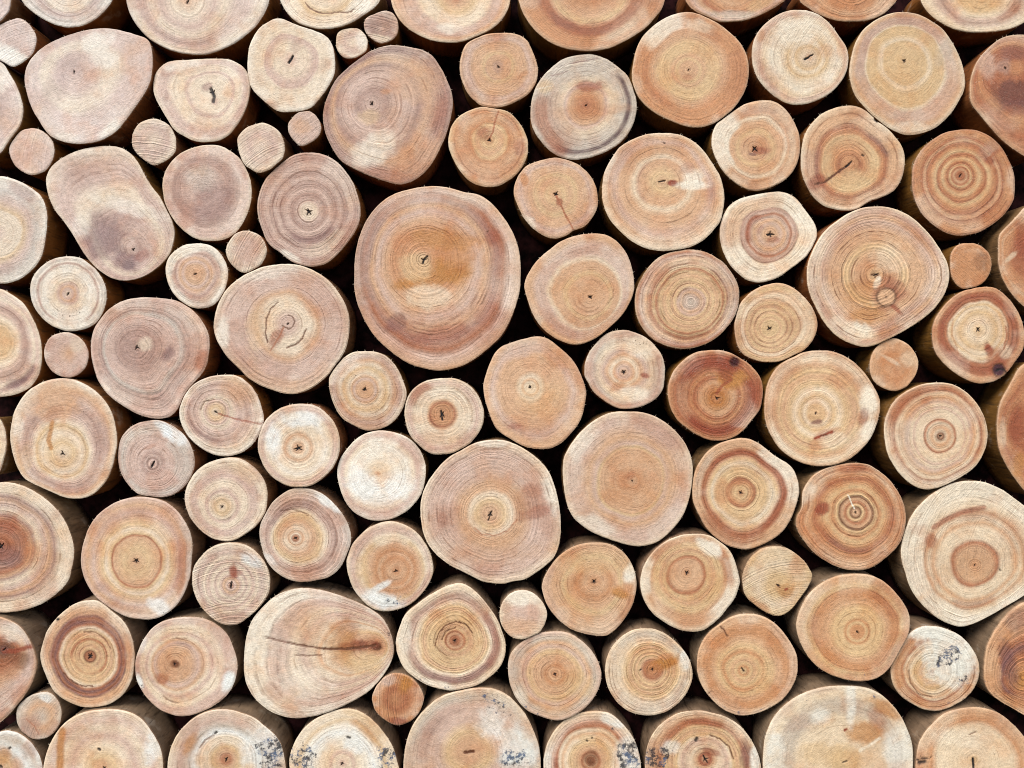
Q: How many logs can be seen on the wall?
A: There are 105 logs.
